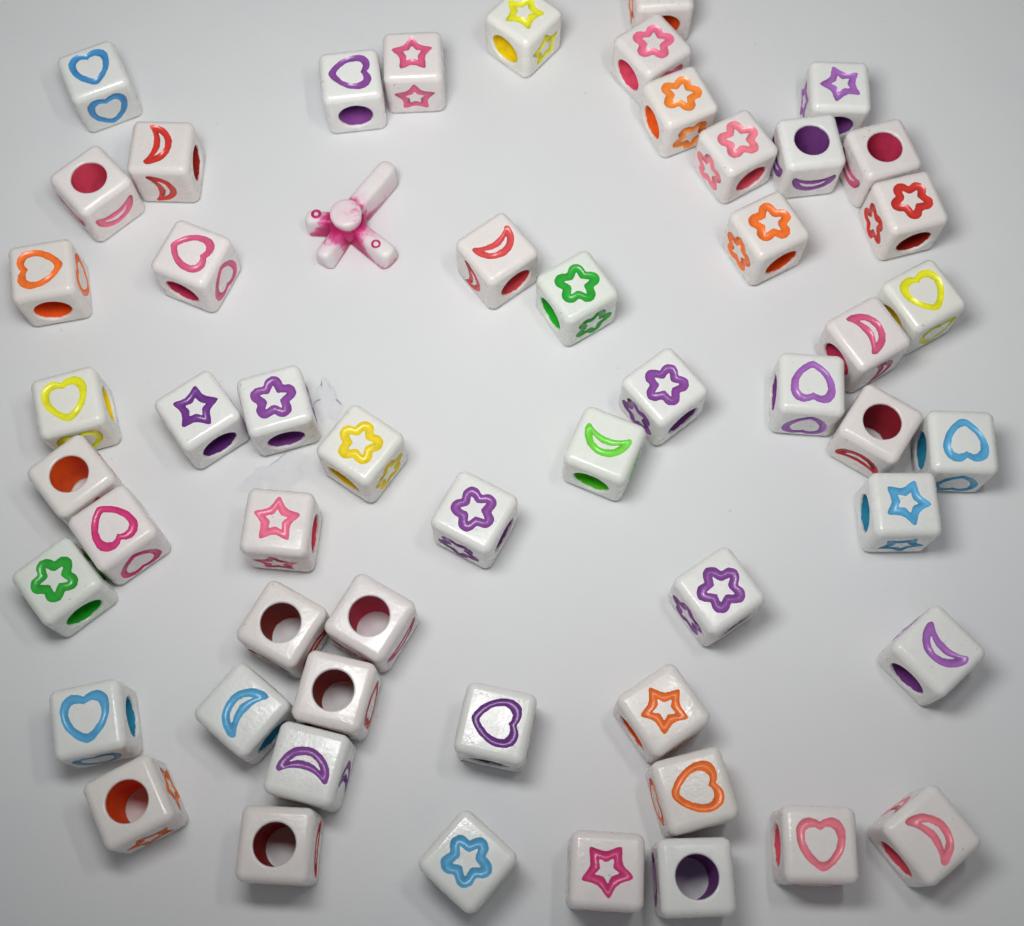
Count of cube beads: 54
